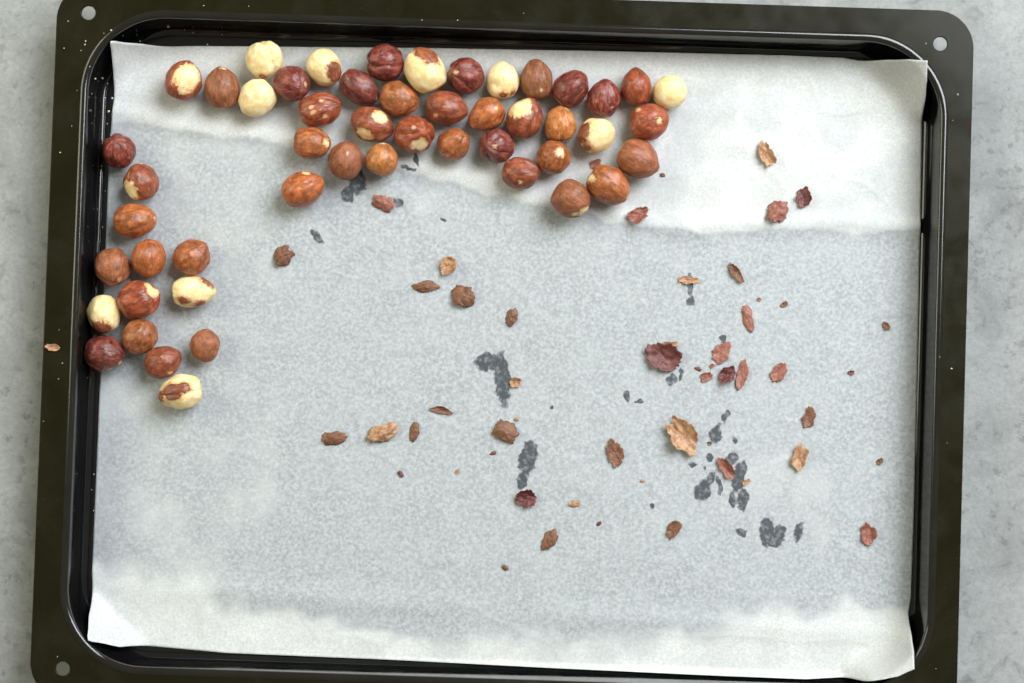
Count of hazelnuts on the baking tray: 51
